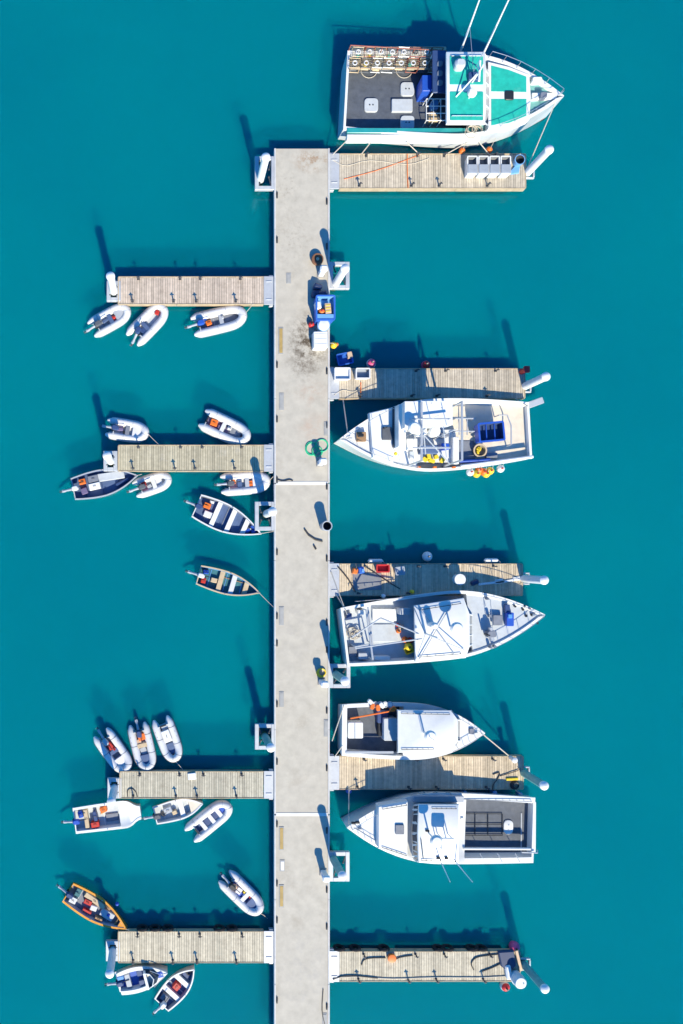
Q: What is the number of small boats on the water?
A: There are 20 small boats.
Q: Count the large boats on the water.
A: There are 5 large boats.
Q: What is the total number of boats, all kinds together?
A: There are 25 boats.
